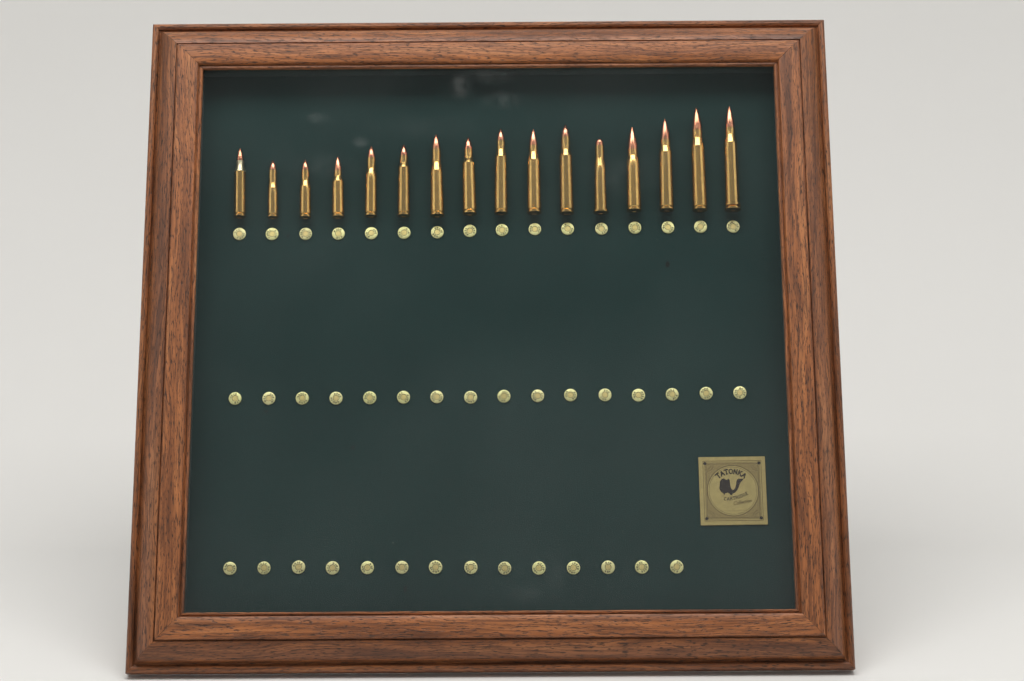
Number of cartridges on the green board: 16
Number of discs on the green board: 46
